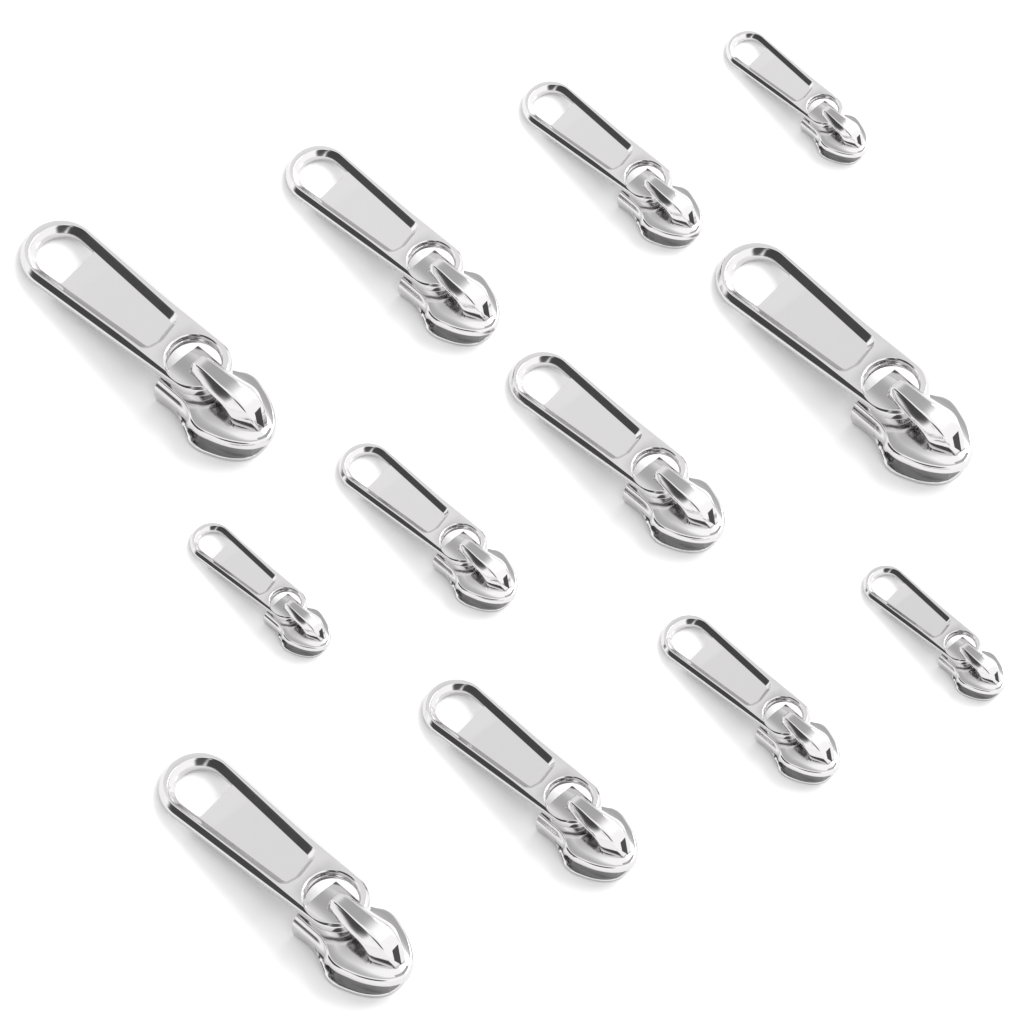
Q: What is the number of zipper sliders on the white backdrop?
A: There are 12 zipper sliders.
